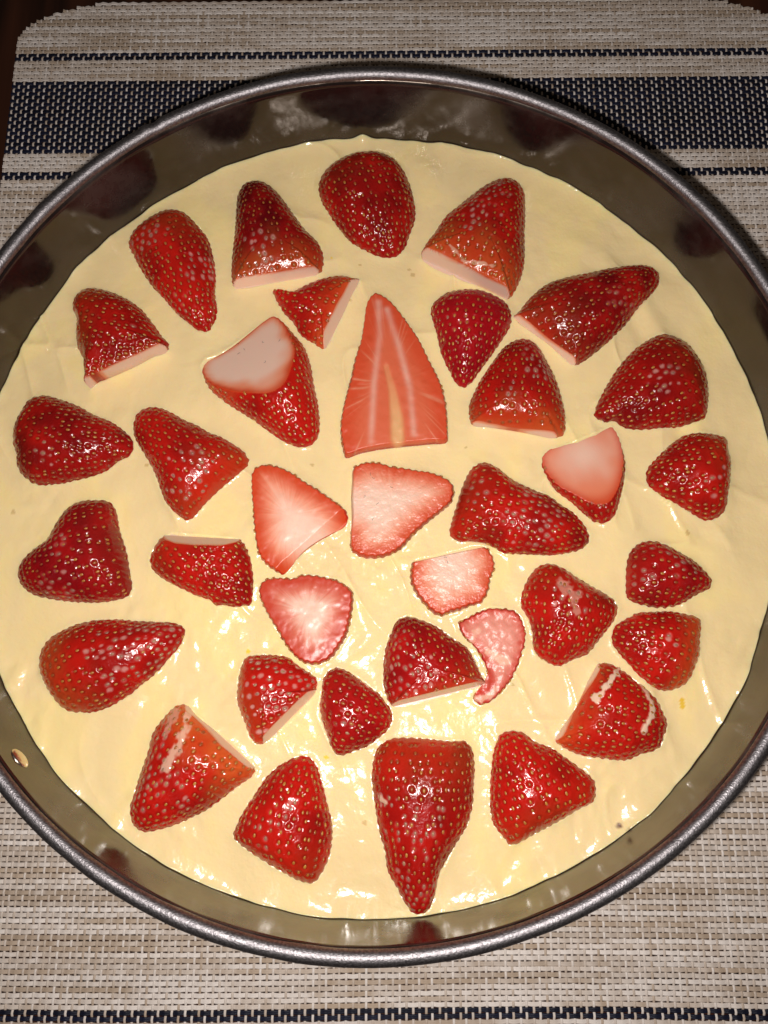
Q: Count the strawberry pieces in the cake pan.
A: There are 36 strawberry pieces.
